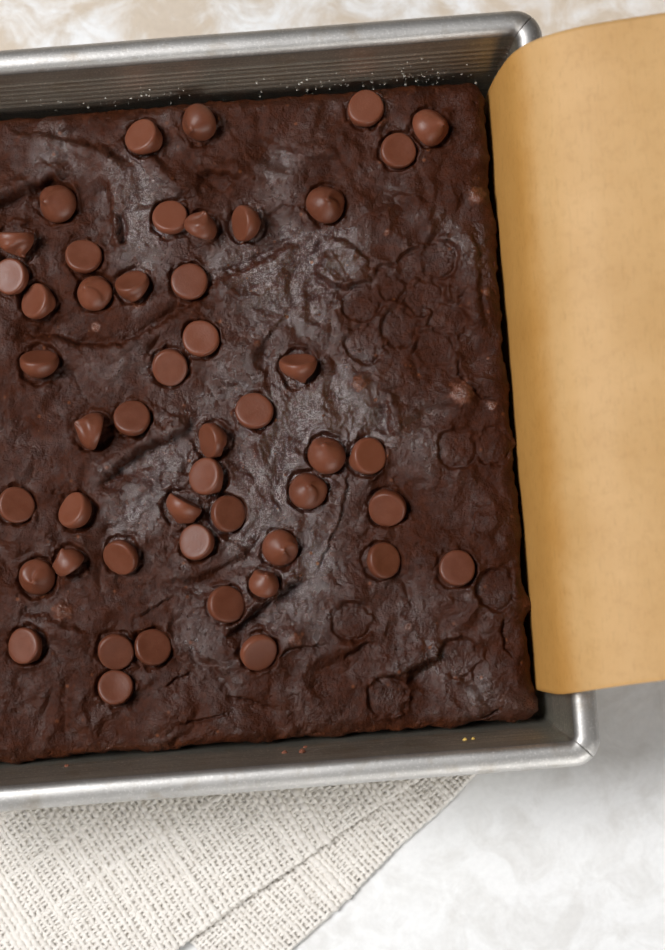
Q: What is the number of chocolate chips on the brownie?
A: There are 48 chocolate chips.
